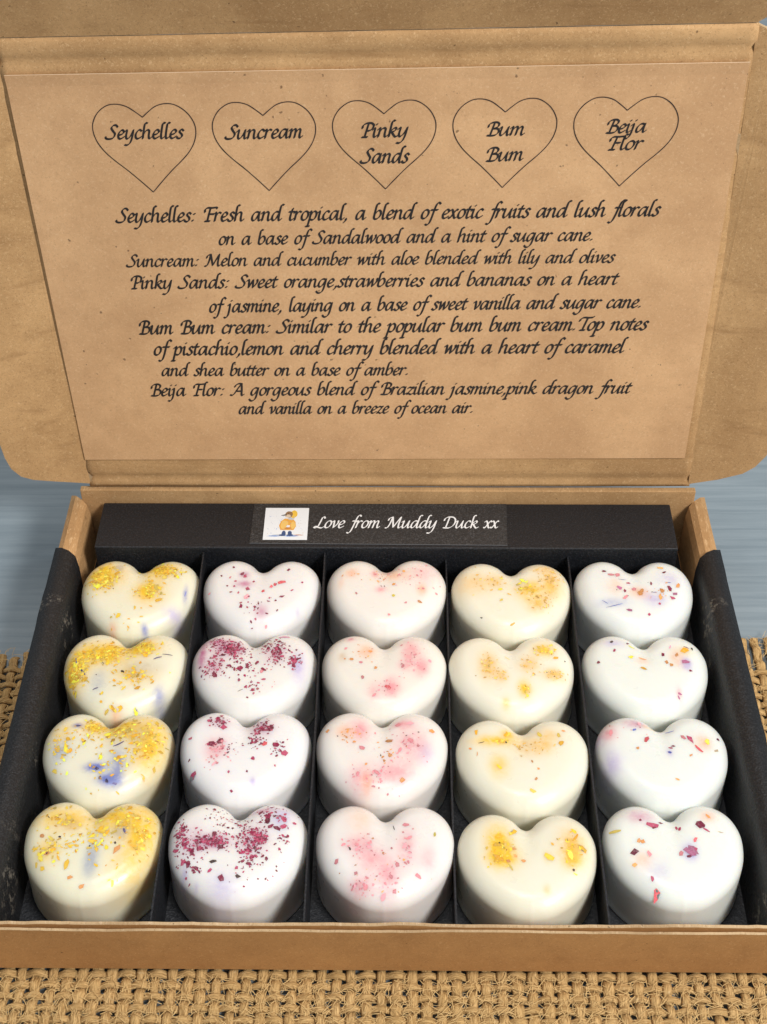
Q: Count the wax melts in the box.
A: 20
